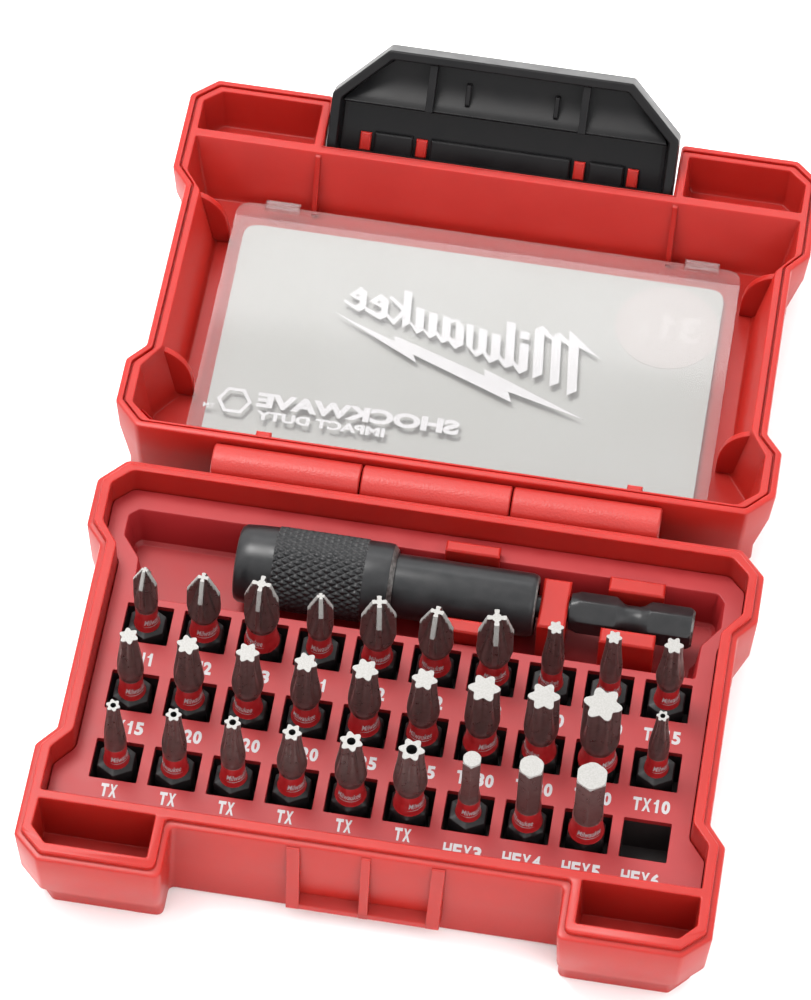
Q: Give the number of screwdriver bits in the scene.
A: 29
